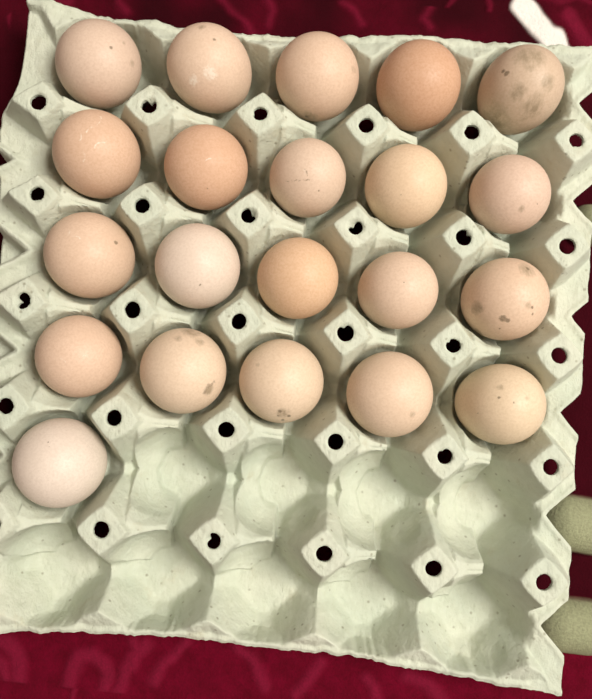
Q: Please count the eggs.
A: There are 21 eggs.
